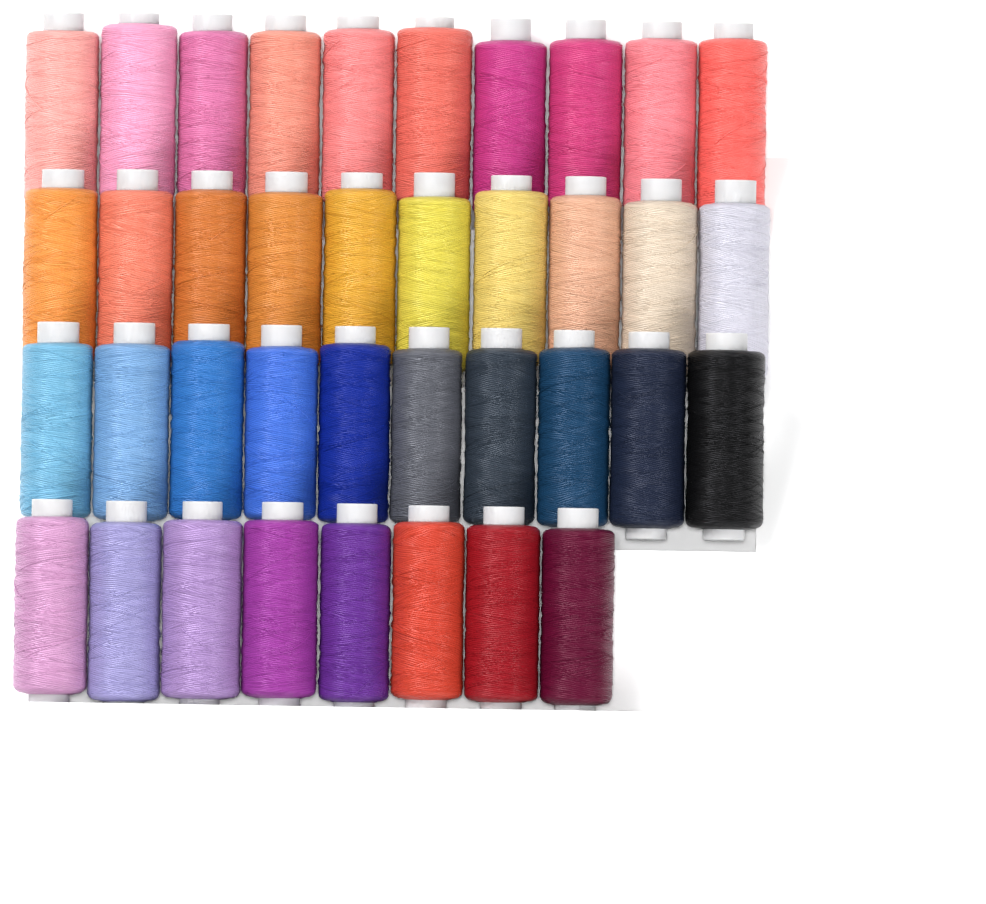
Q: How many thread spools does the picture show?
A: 38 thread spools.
